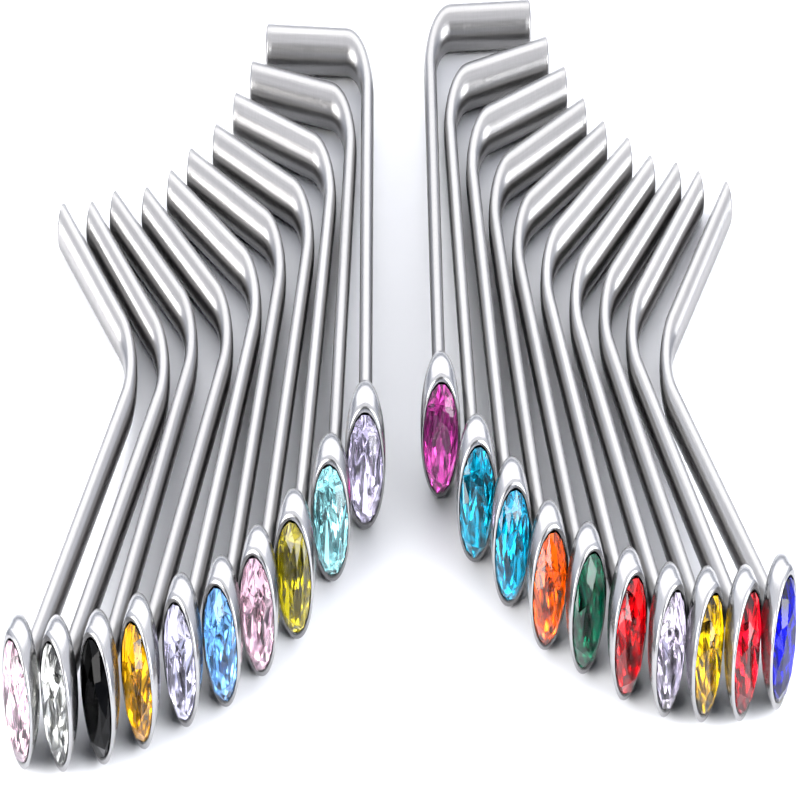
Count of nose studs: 20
